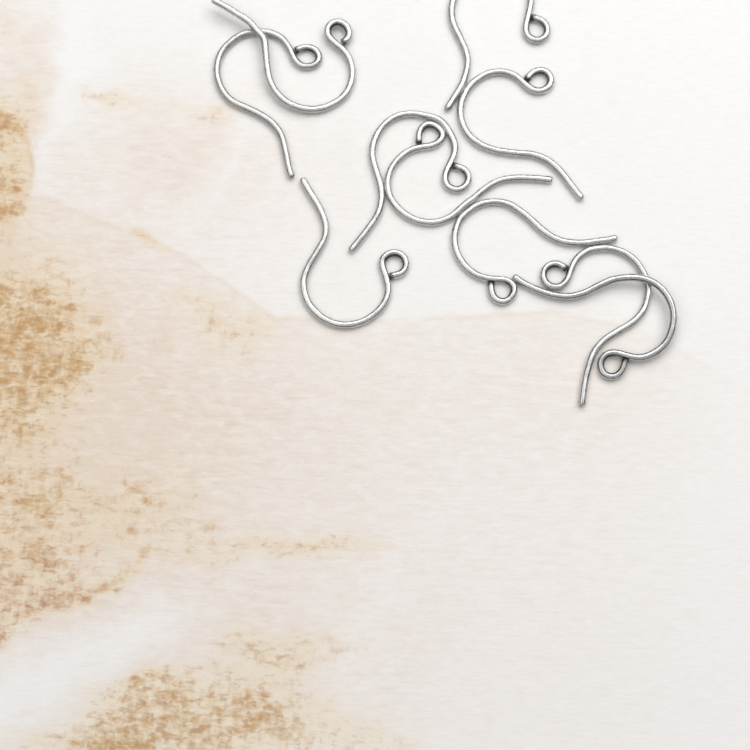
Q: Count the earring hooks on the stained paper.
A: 10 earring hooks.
